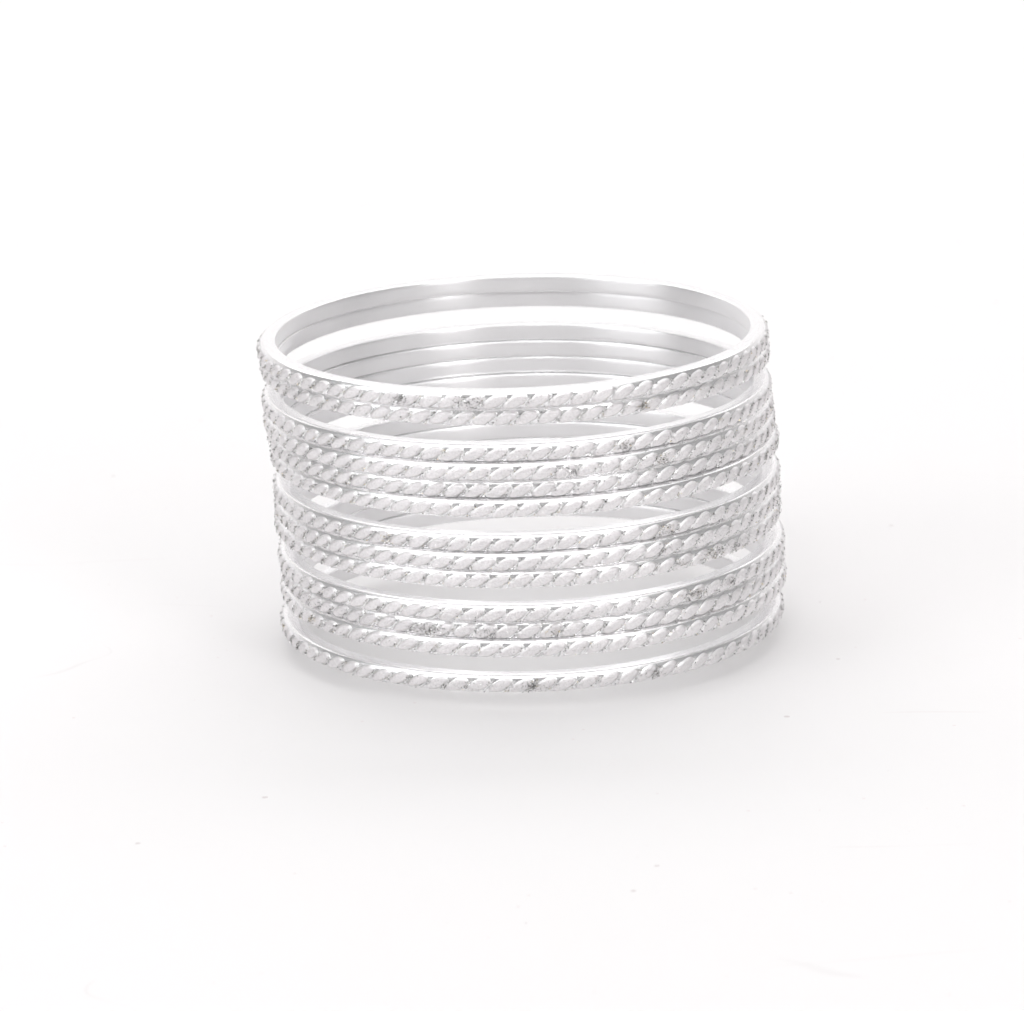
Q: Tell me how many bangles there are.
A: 13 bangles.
